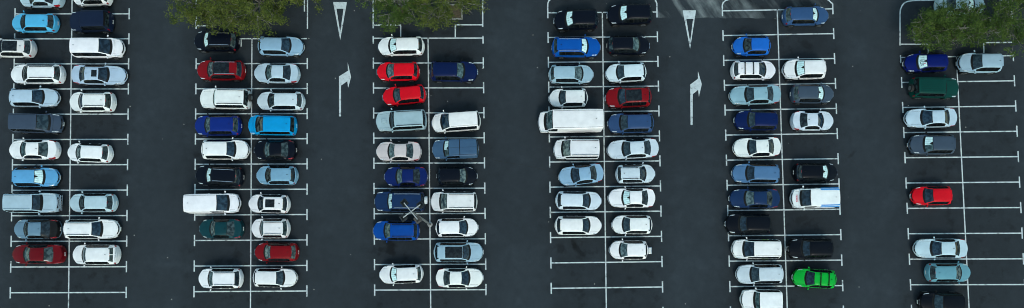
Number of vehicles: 104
